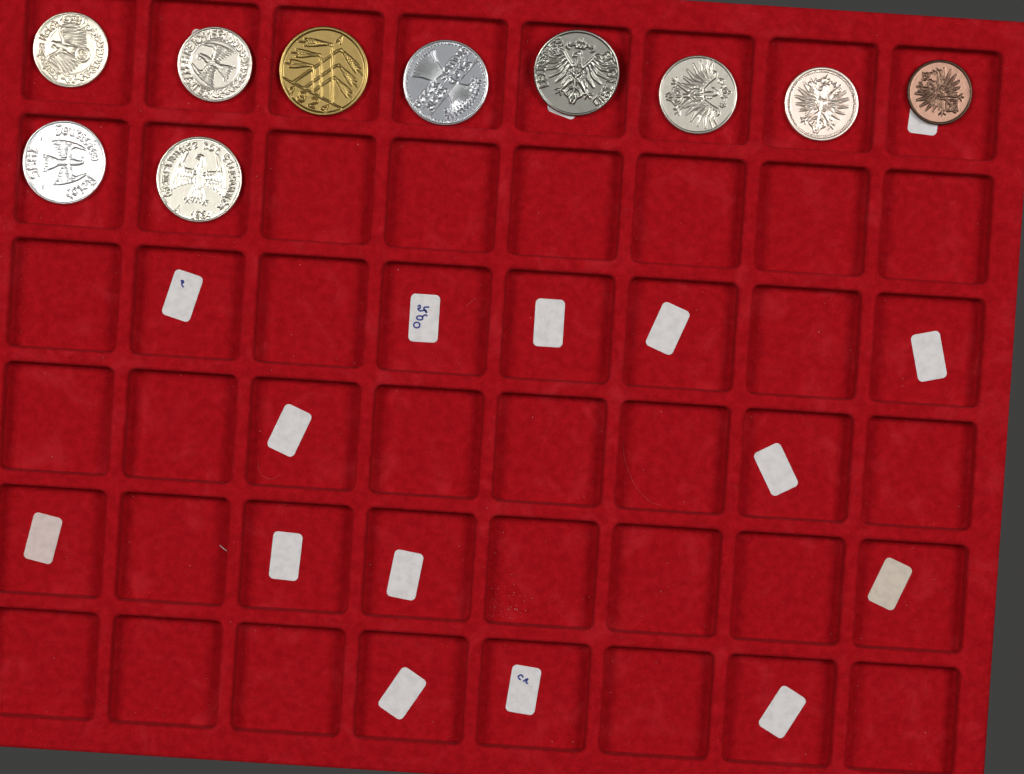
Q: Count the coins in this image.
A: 10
